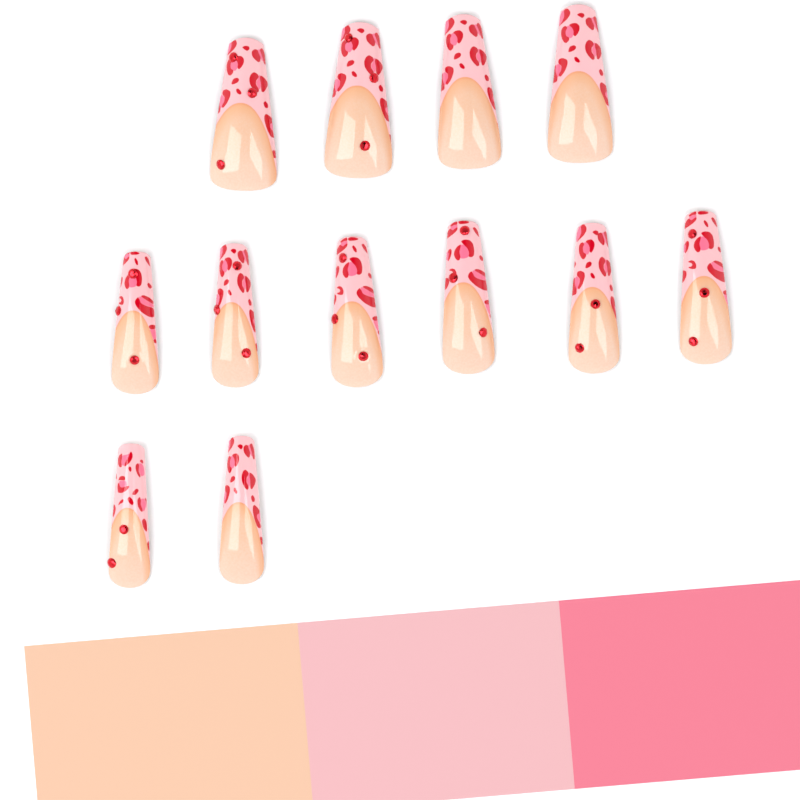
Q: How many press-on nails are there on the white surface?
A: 12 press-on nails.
